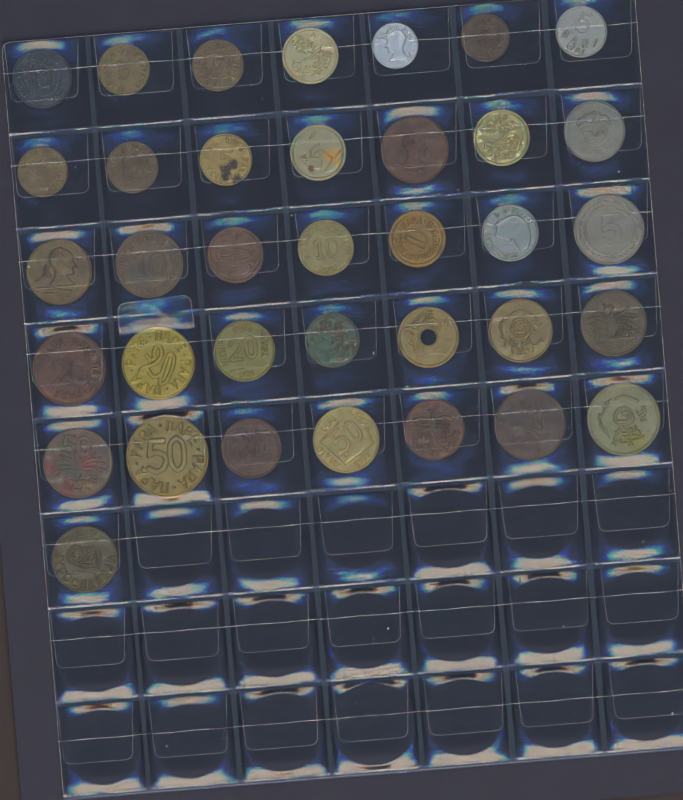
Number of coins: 36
